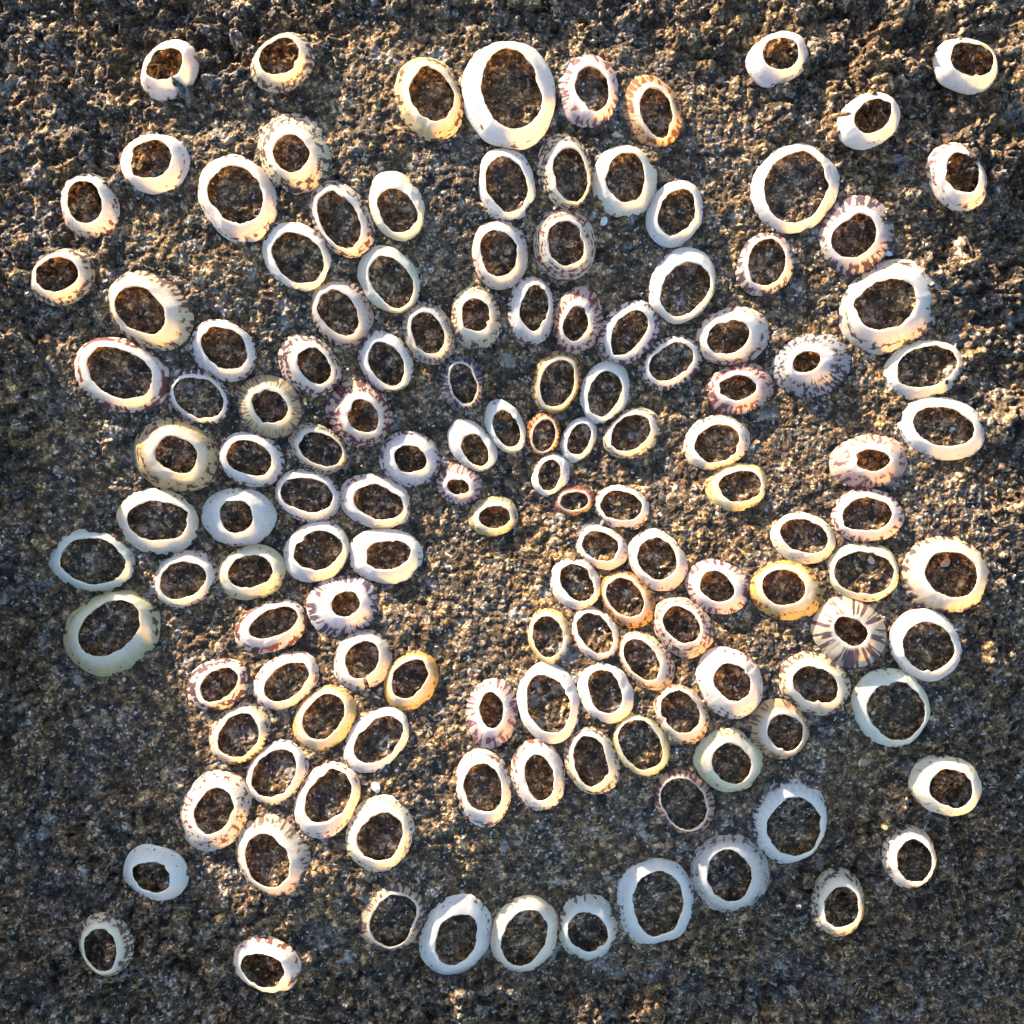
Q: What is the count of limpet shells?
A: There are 137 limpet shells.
